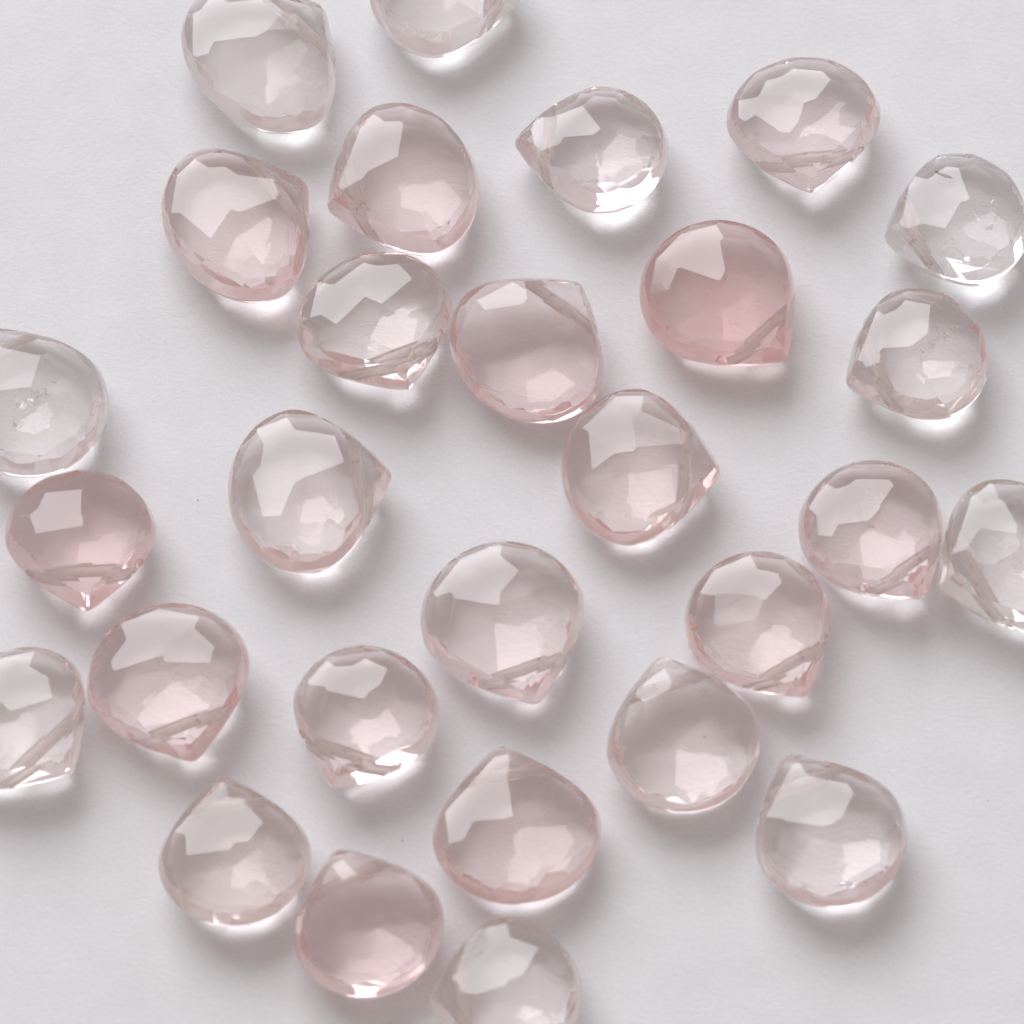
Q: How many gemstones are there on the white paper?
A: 28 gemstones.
